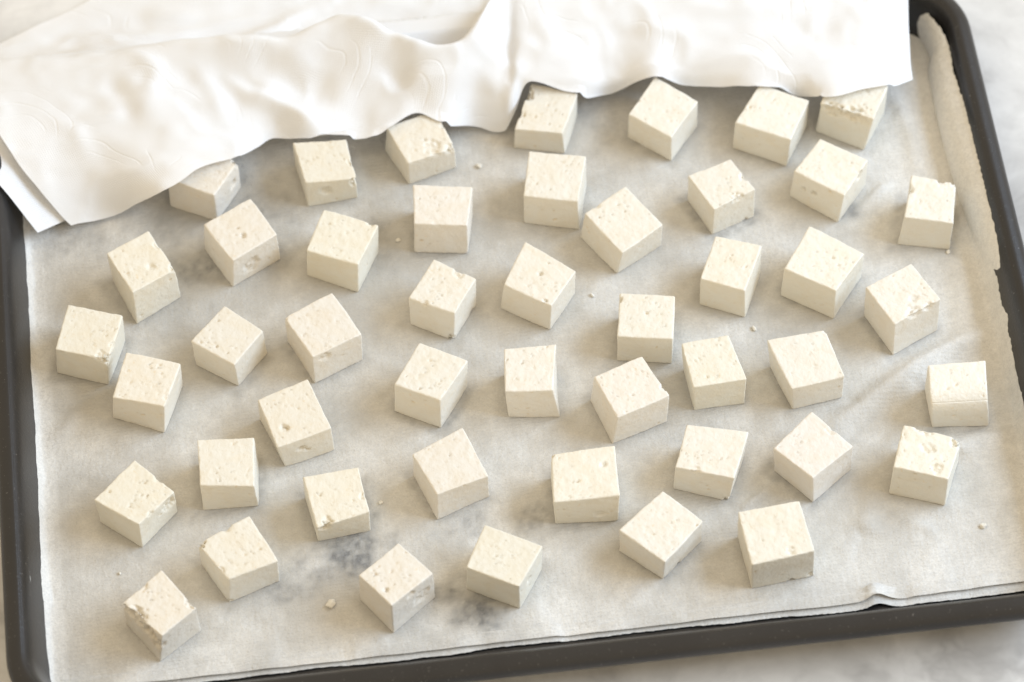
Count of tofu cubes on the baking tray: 47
